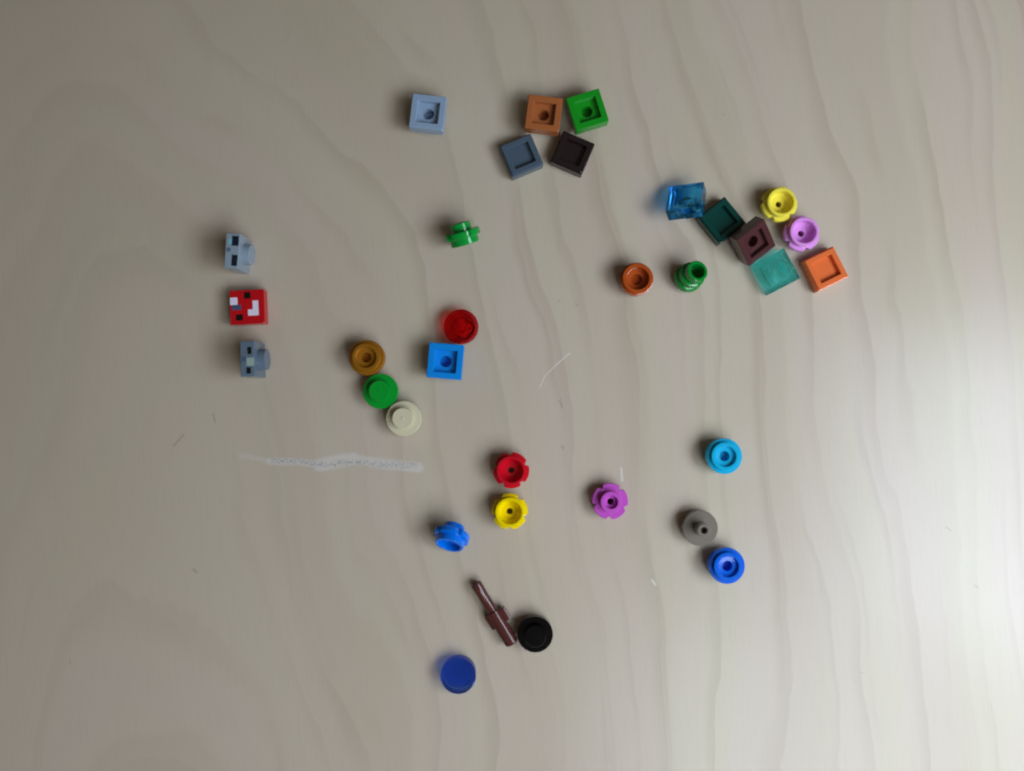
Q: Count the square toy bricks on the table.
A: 14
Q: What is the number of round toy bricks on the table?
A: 18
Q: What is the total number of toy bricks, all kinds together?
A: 32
